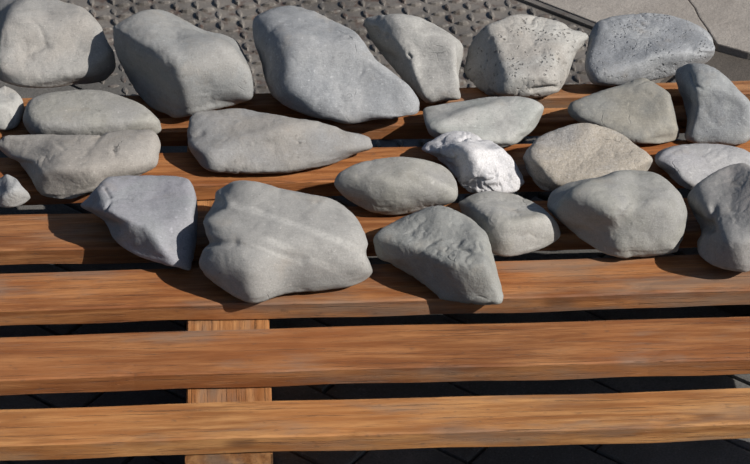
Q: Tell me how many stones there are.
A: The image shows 24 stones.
